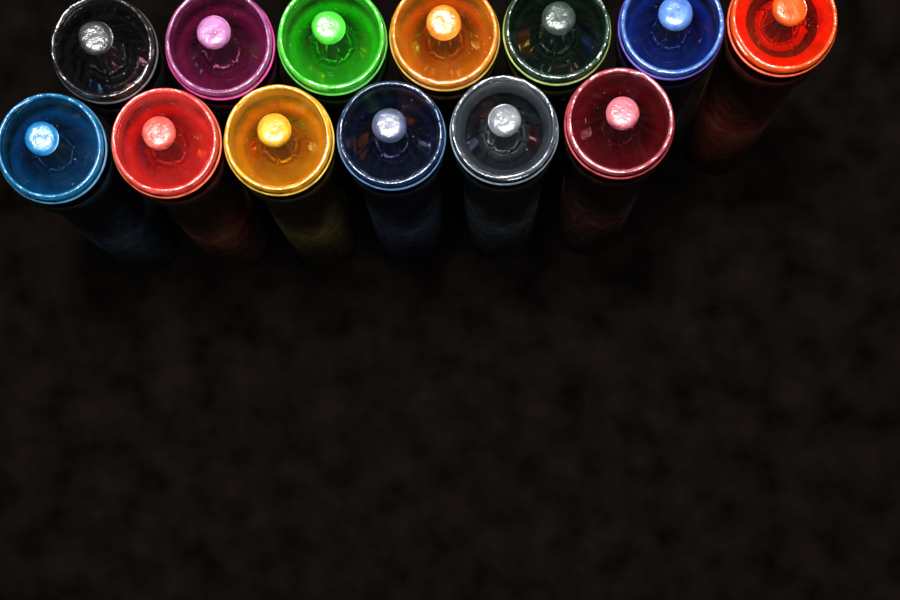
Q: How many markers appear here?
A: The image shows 13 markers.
